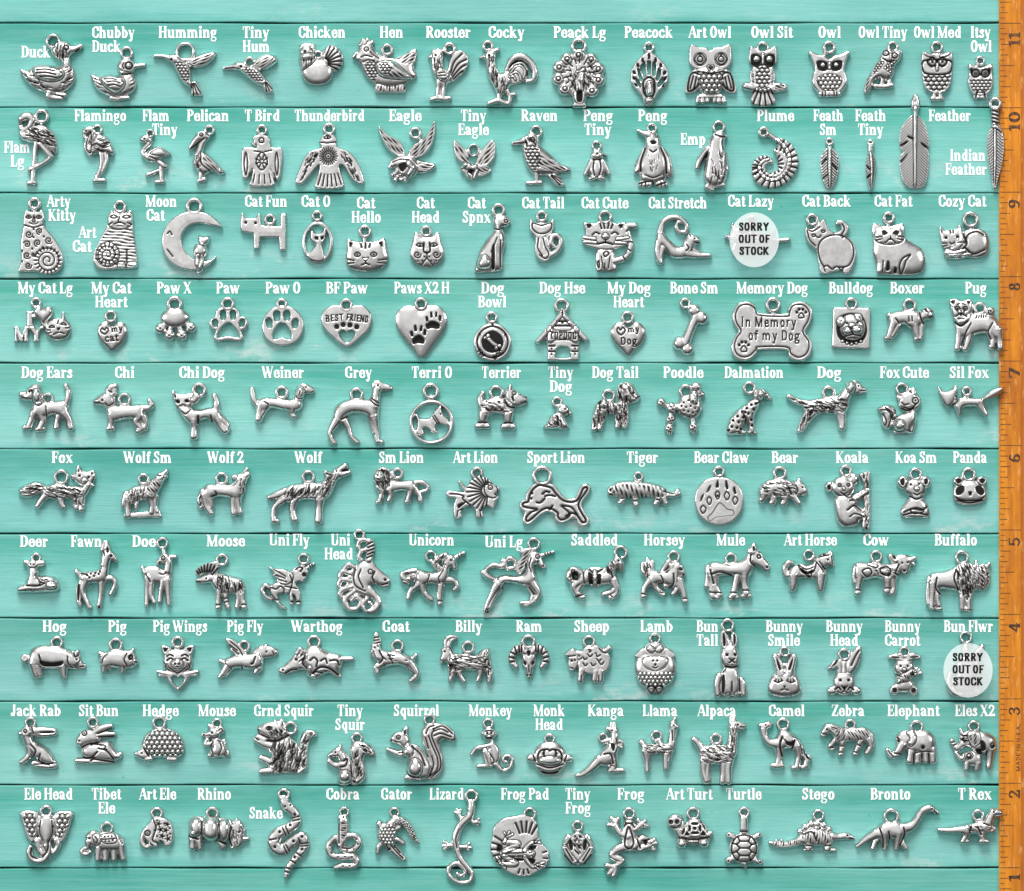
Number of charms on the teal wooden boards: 151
